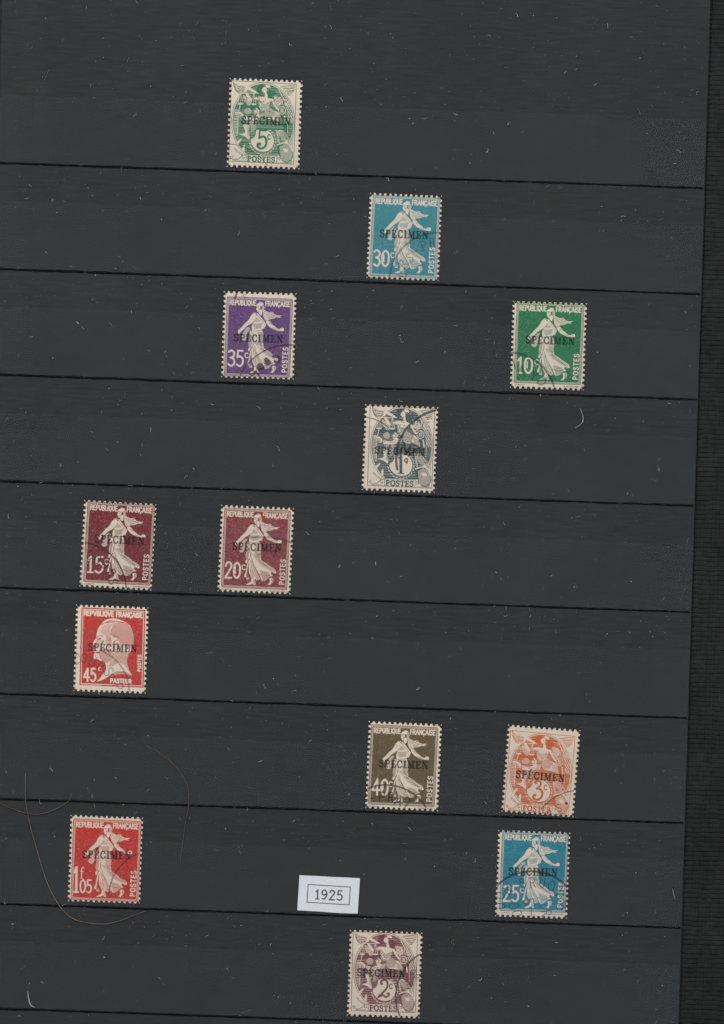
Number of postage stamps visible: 13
